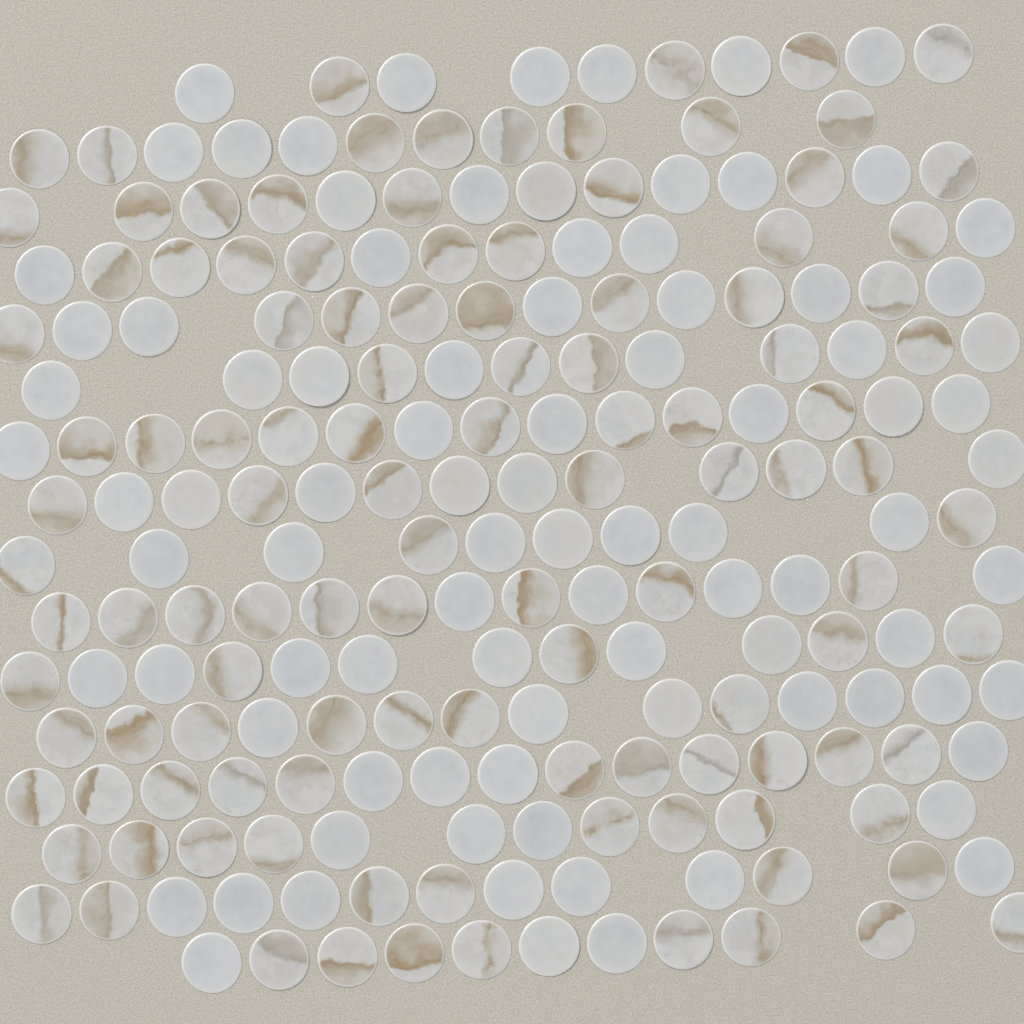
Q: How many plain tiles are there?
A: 90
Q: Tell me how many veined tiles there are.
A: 114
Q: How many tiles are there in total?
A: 204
